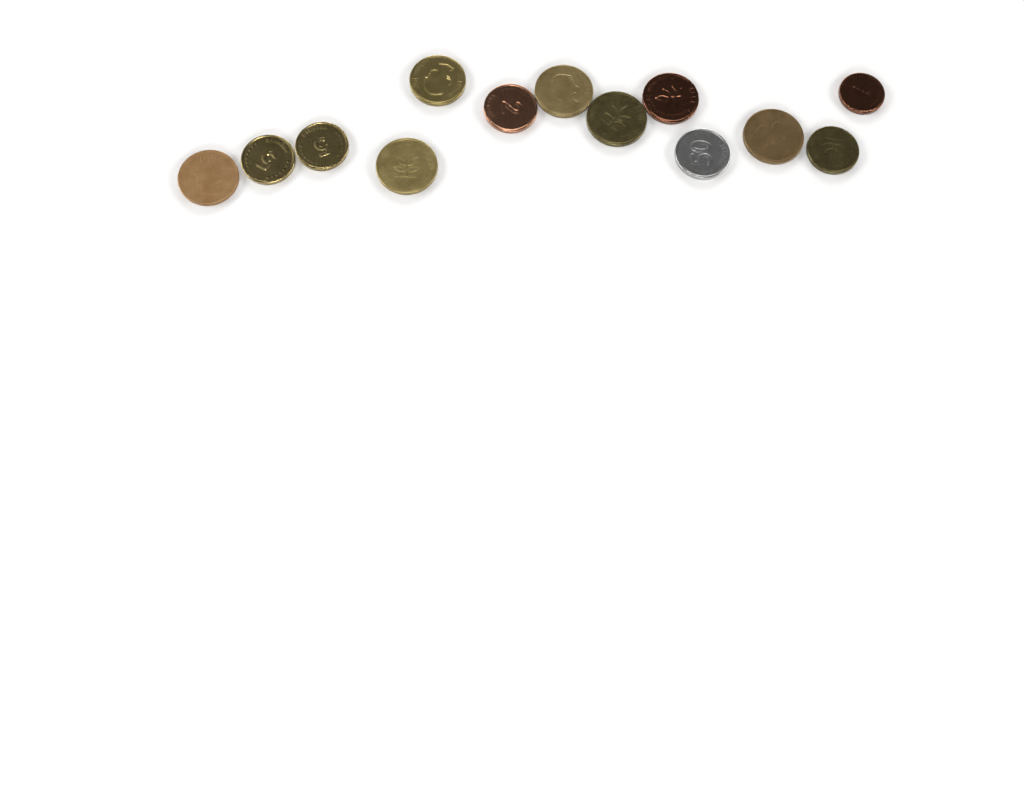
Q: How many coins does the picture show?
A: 13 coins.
